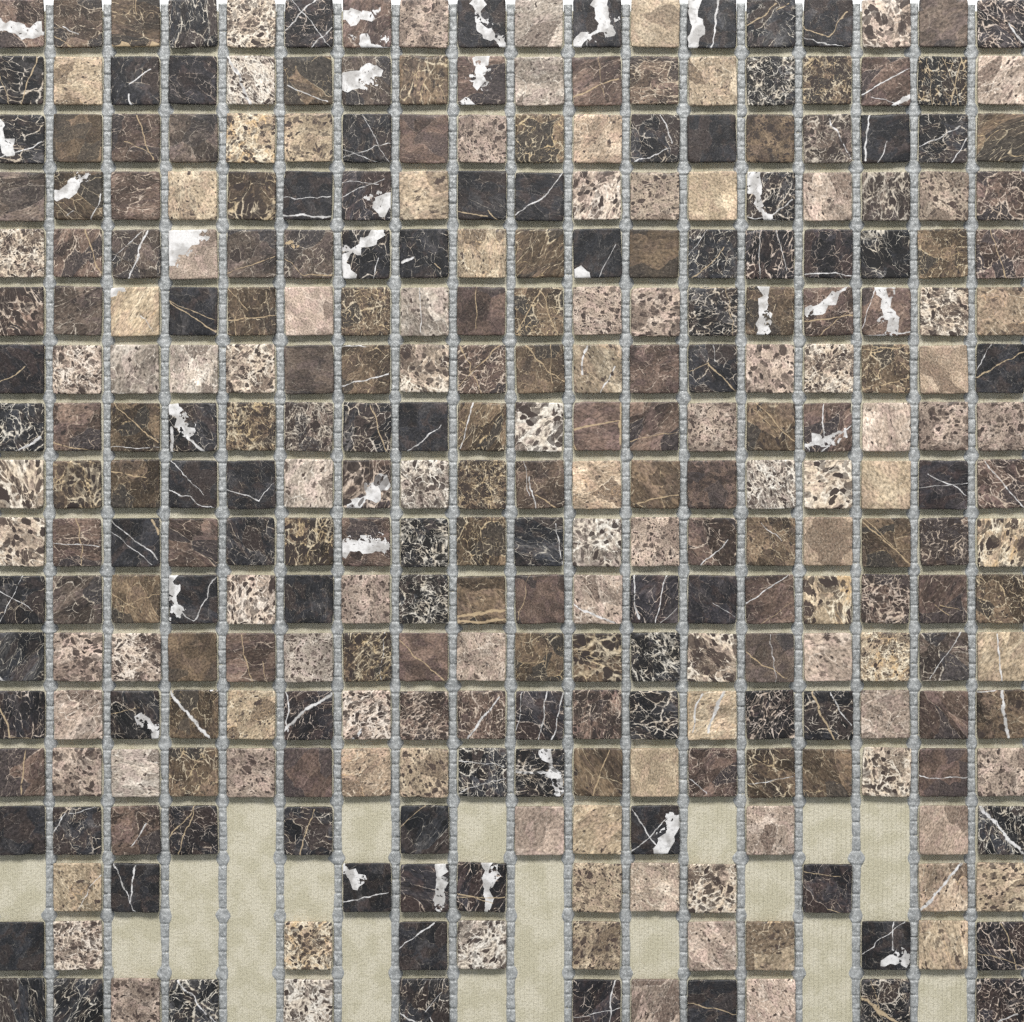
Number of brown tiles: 107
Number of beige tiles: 103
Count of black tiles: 88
